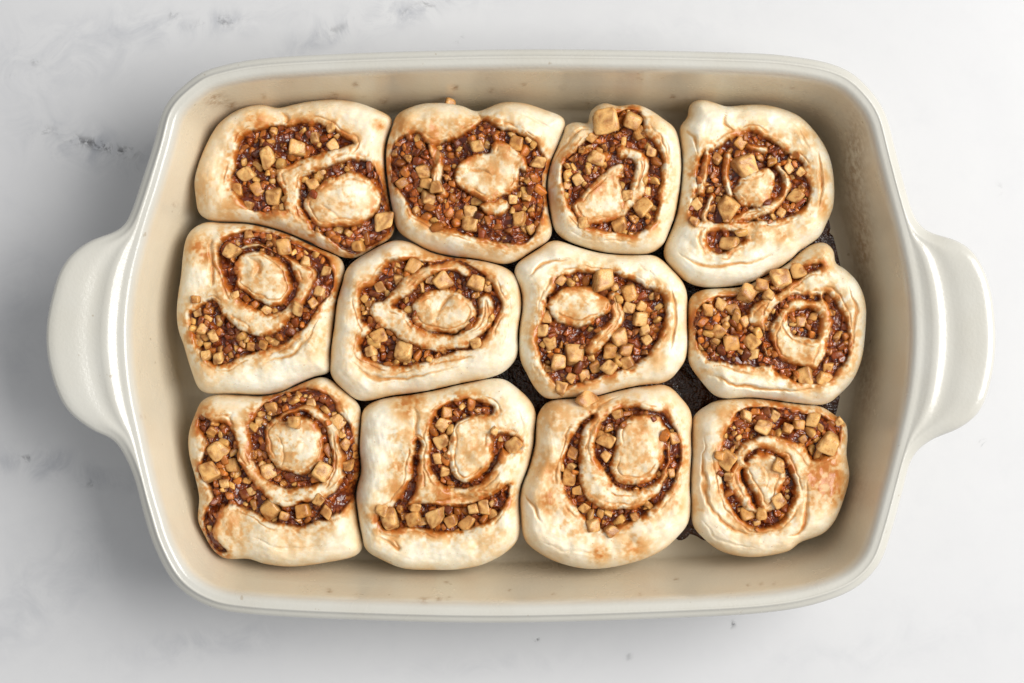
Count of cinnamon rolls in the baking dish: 12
